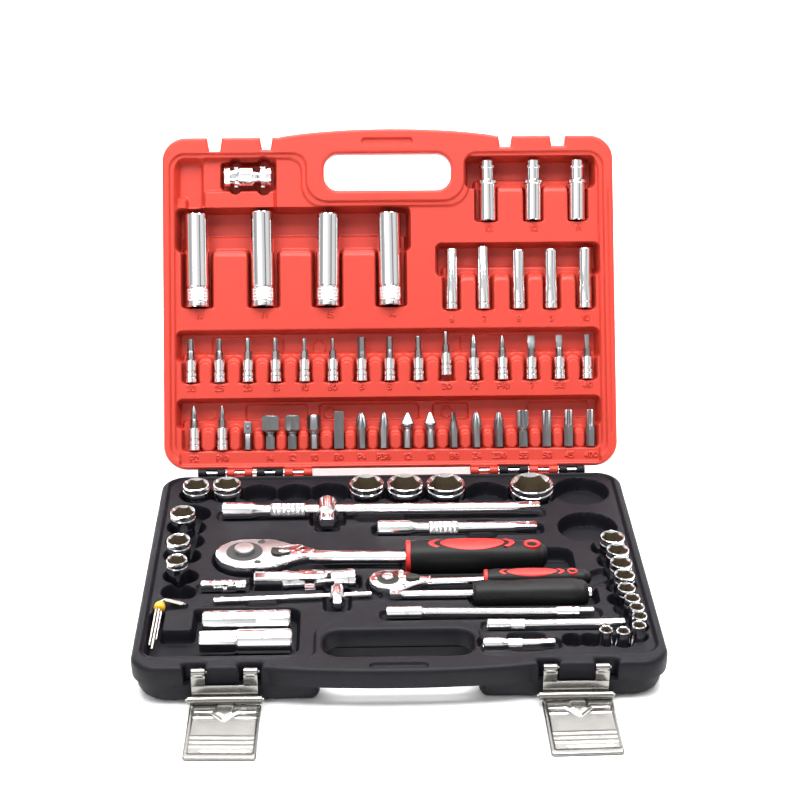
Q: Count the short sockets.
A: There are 20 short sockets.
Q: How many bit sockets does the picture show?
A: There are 17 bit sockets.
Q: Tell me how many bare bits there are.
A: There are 16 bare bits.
